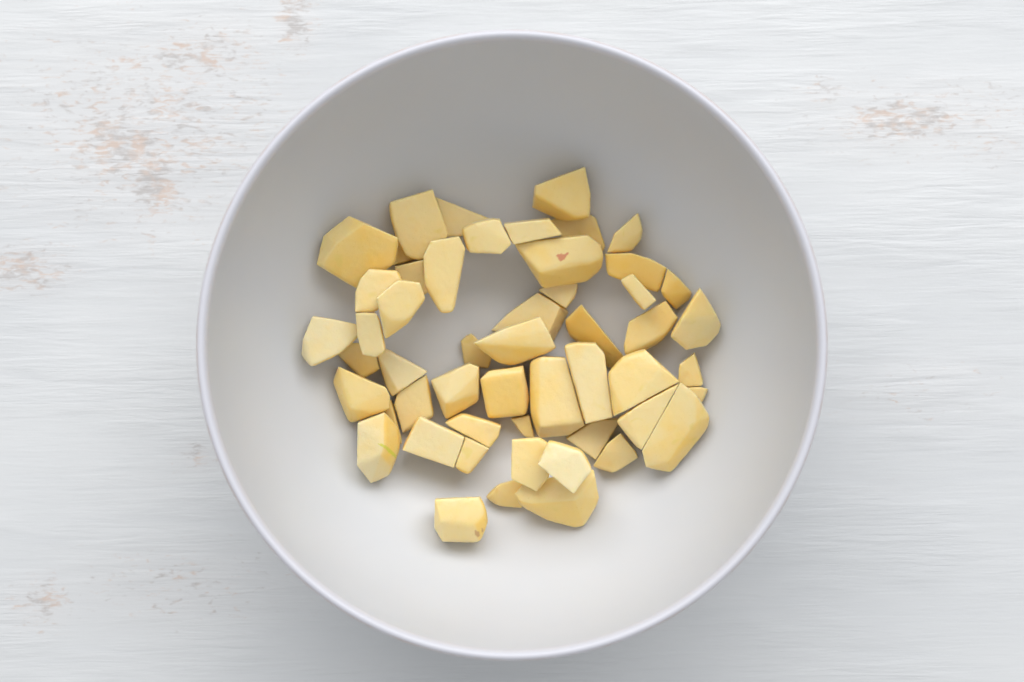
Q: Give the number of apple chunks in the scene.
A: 52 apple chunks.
